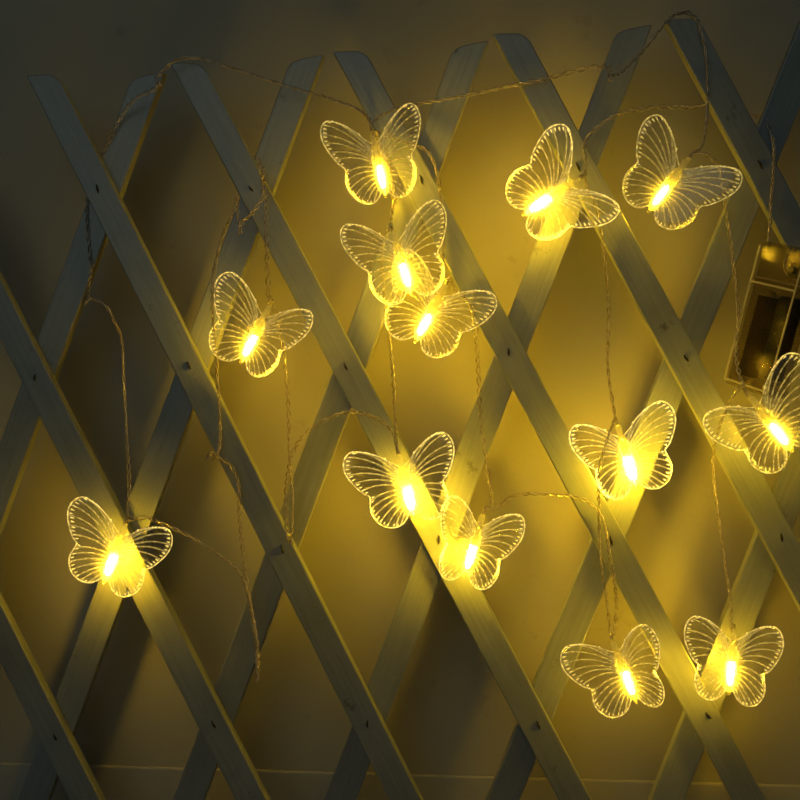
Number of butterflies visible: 13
